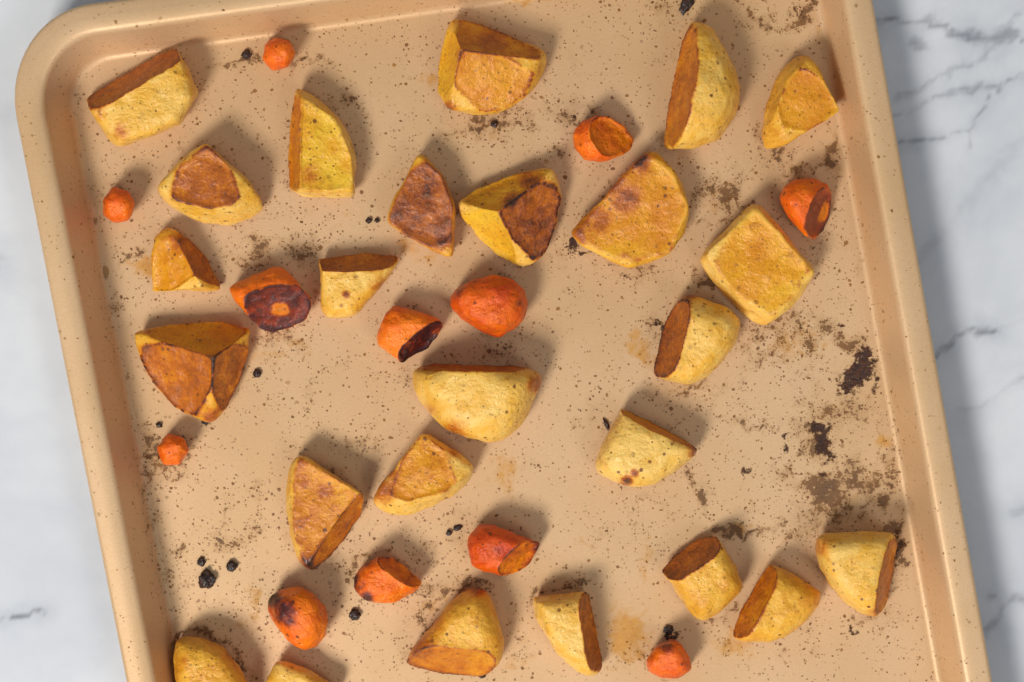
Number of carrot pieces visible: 12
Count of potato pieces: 25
